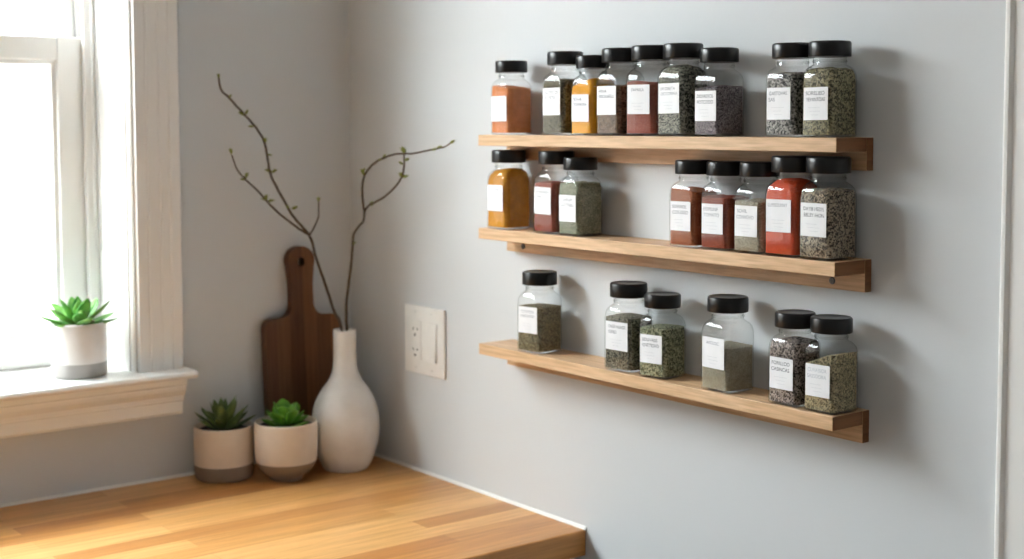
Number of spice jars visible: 23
